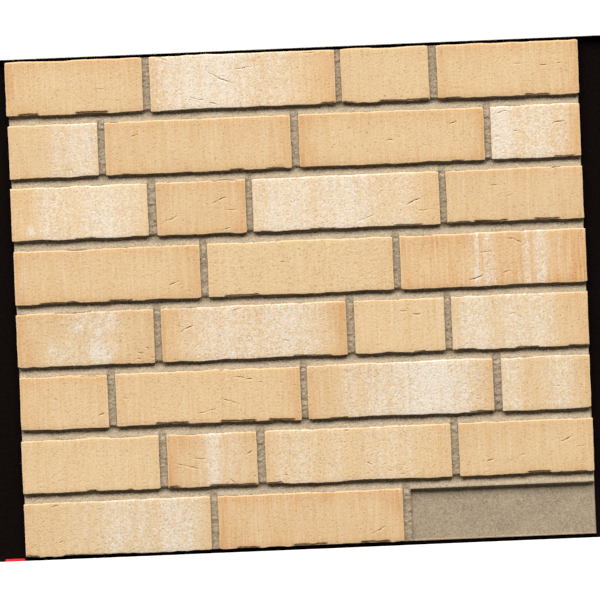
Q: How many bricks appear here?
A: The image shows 29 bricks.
